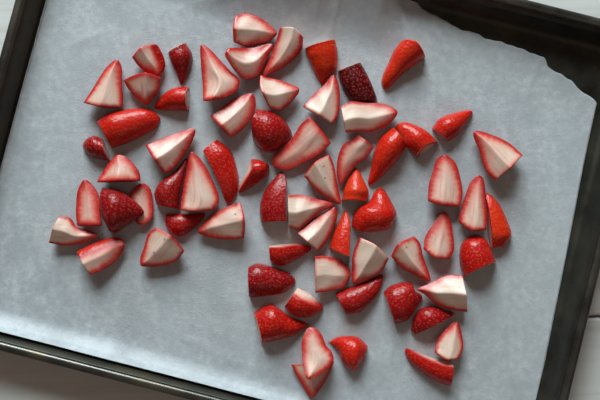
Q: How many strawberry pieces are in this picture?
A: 67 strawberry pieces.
